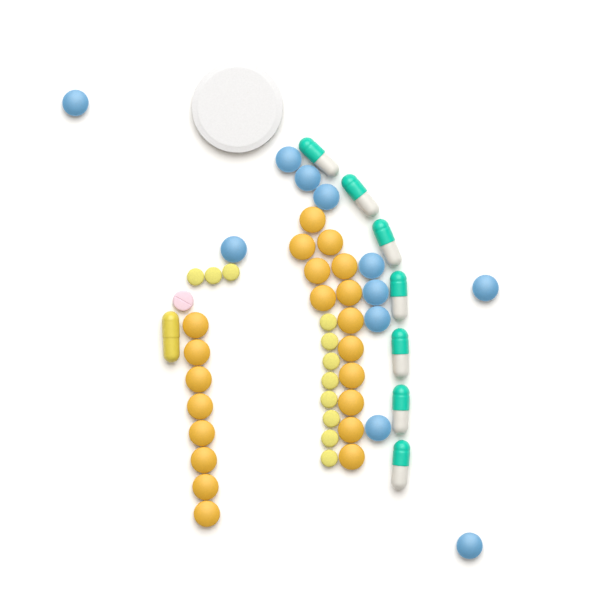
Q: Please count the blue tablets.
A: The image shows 11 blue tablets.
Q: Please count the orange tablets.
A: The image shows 21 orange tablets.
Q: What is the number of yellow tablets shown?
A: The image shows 11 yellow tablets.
